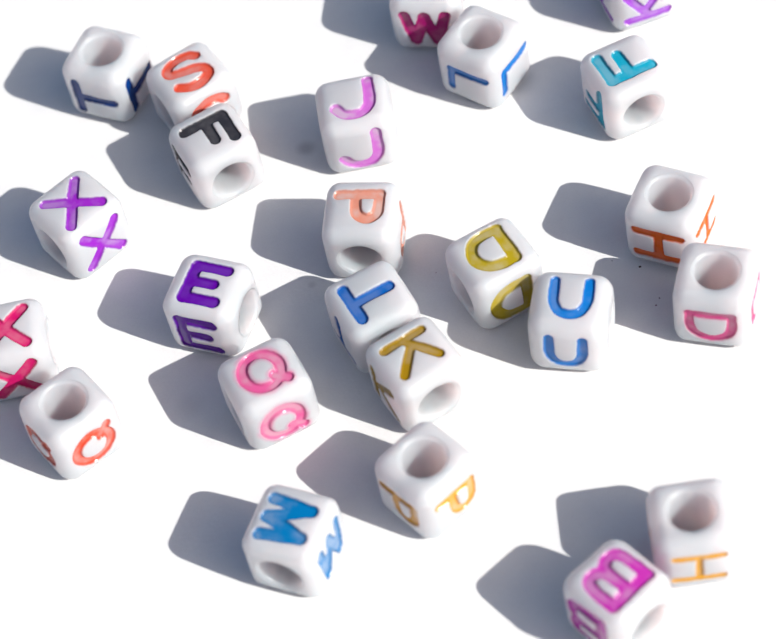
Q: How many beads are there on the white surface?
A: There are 24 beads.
